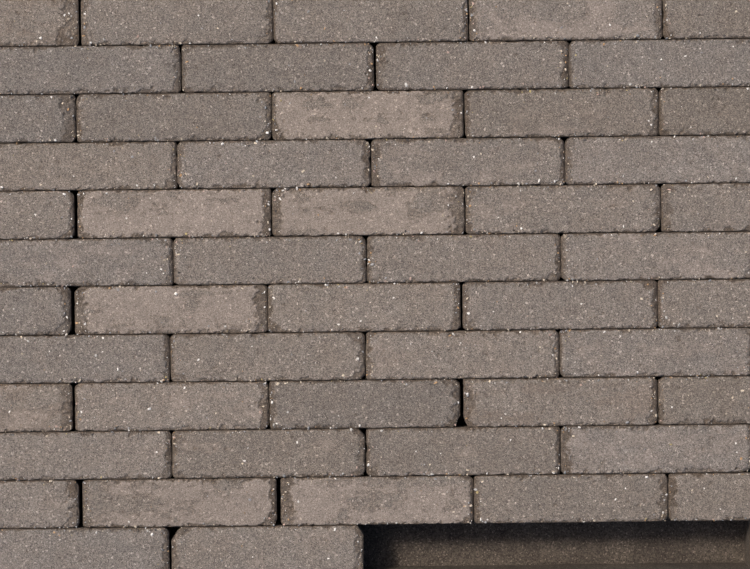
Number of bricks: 52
